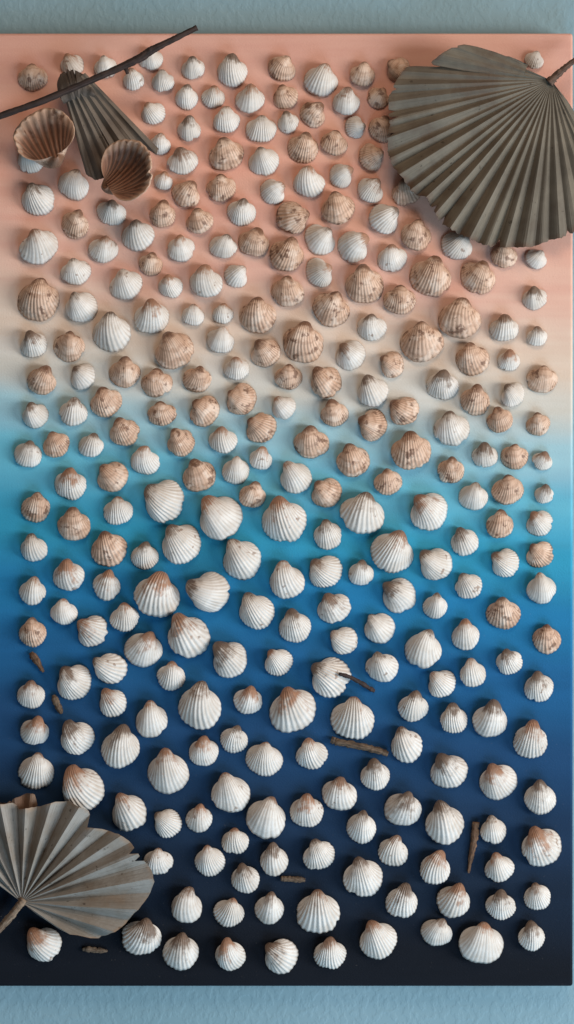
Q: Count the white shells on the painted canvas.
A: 200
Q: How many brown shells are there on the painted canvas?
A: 83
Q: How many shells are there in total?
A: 283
